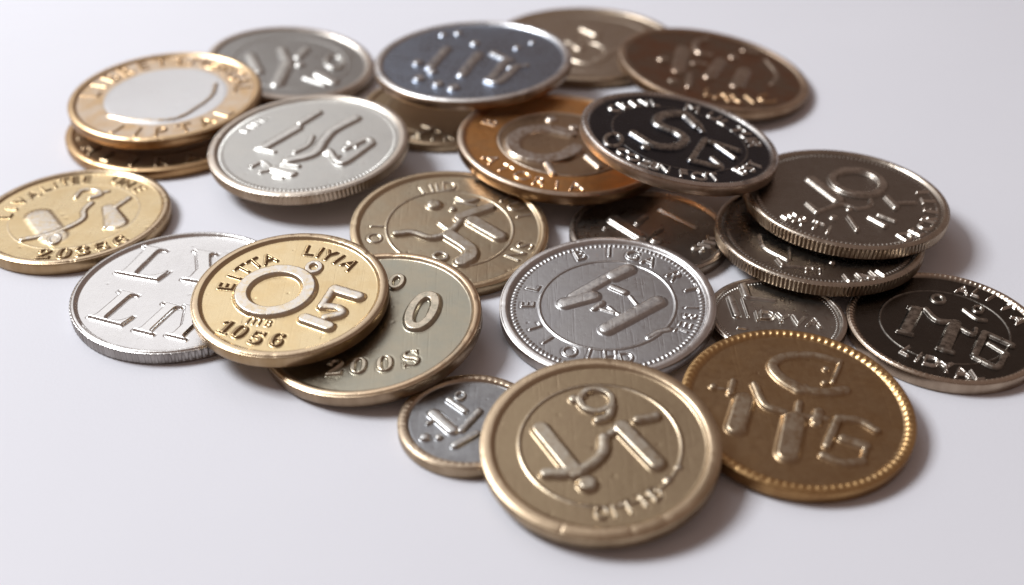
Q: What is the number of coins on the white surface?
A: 24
